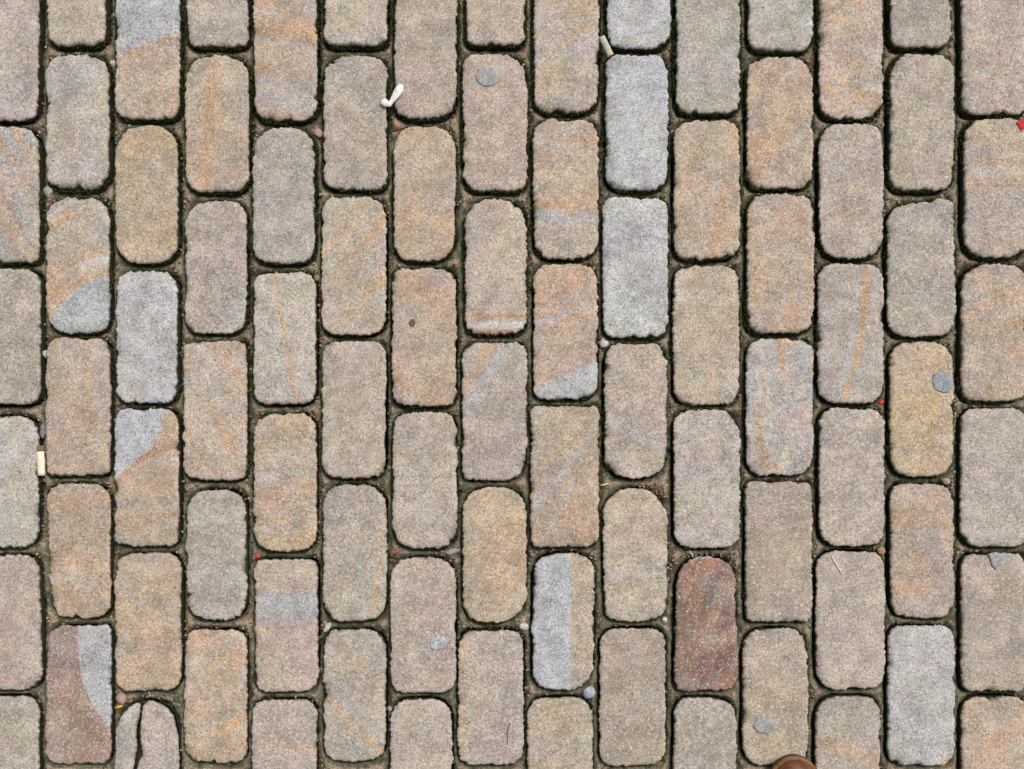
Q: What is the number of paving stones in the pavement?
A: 90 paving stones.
